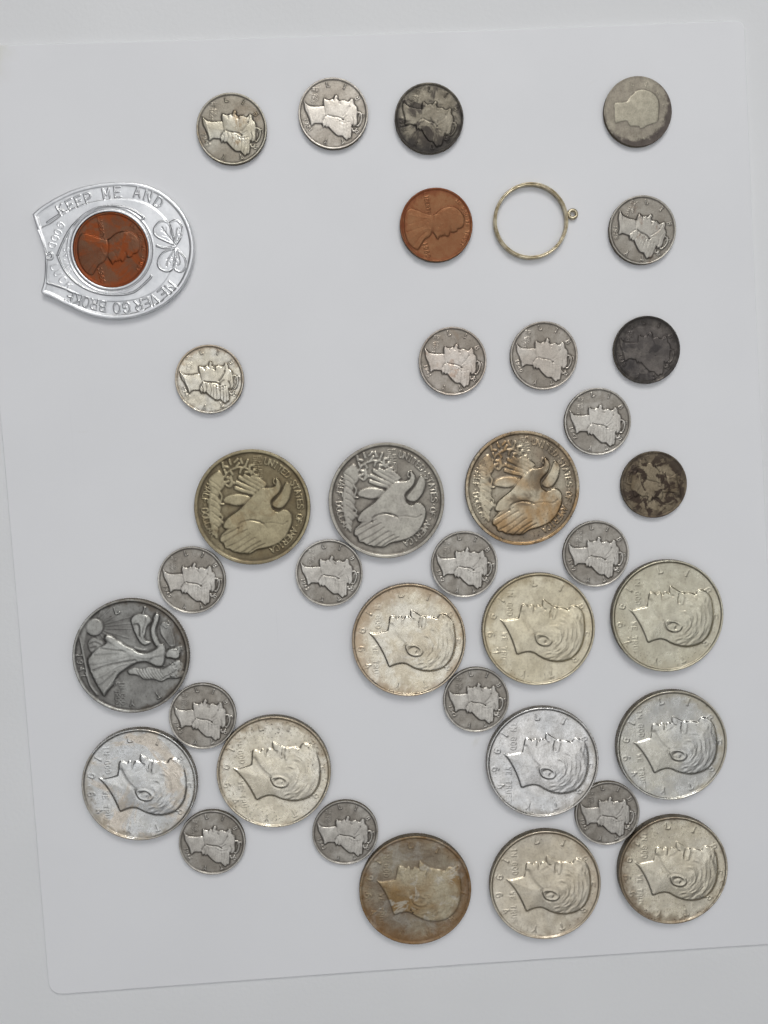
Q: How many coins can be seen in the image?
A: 36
